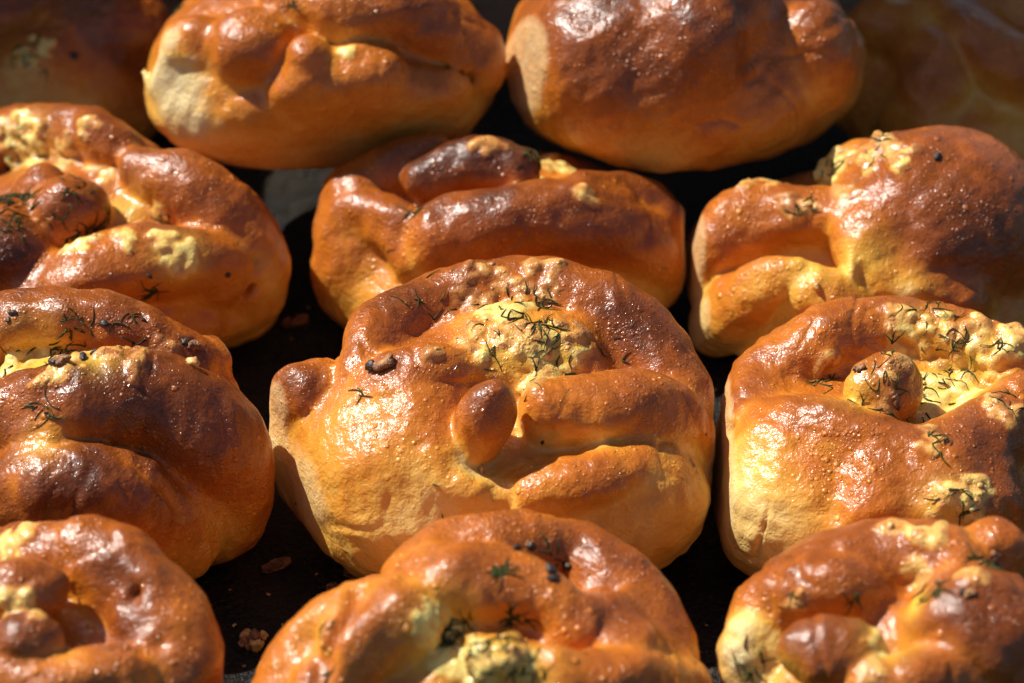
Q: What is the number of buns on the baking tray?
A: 13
